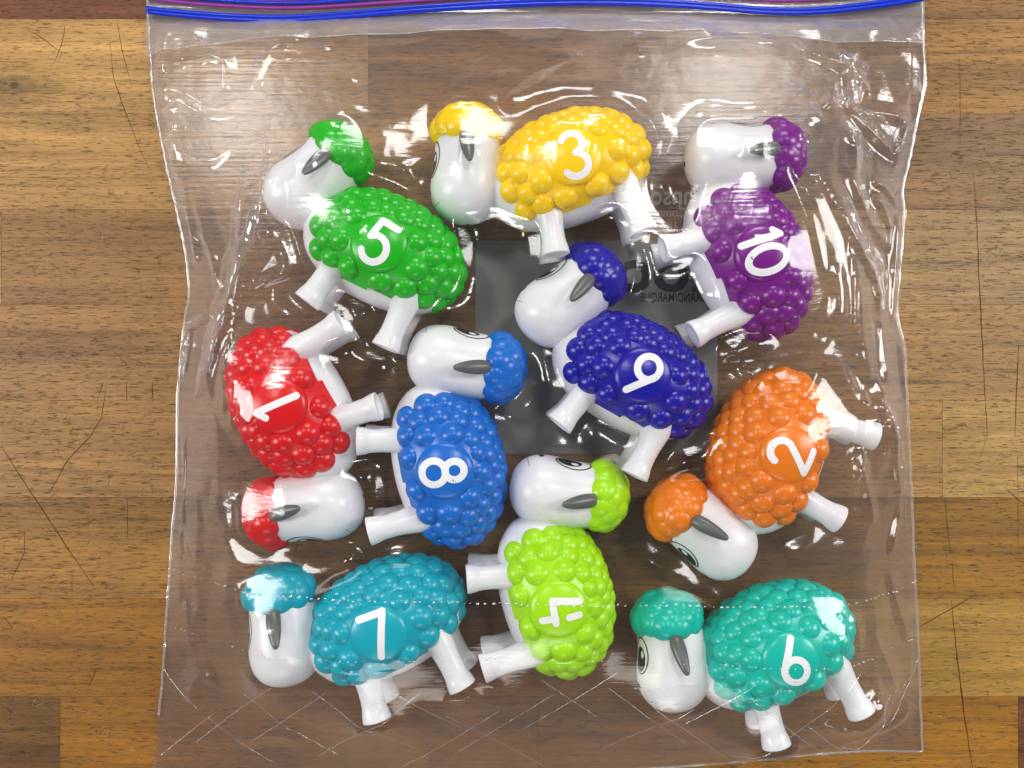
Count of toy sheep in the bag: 10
